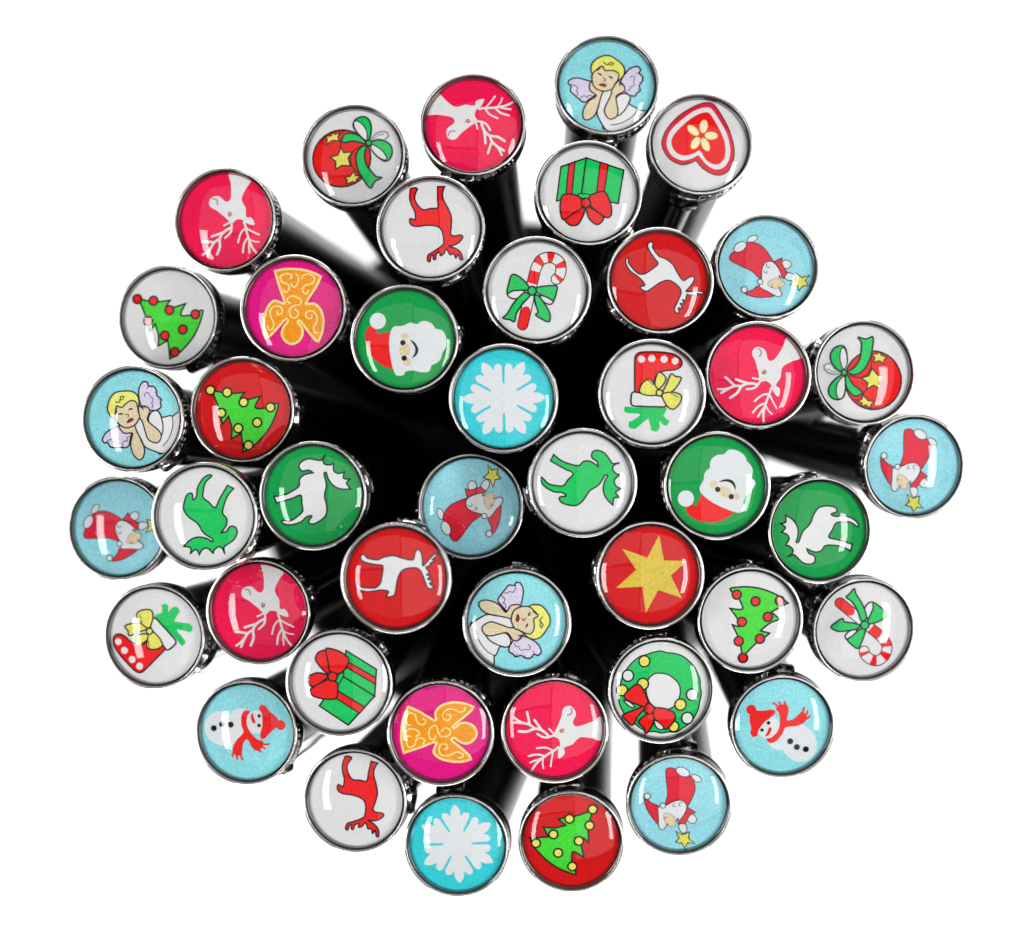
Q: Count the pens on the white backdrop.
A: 44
